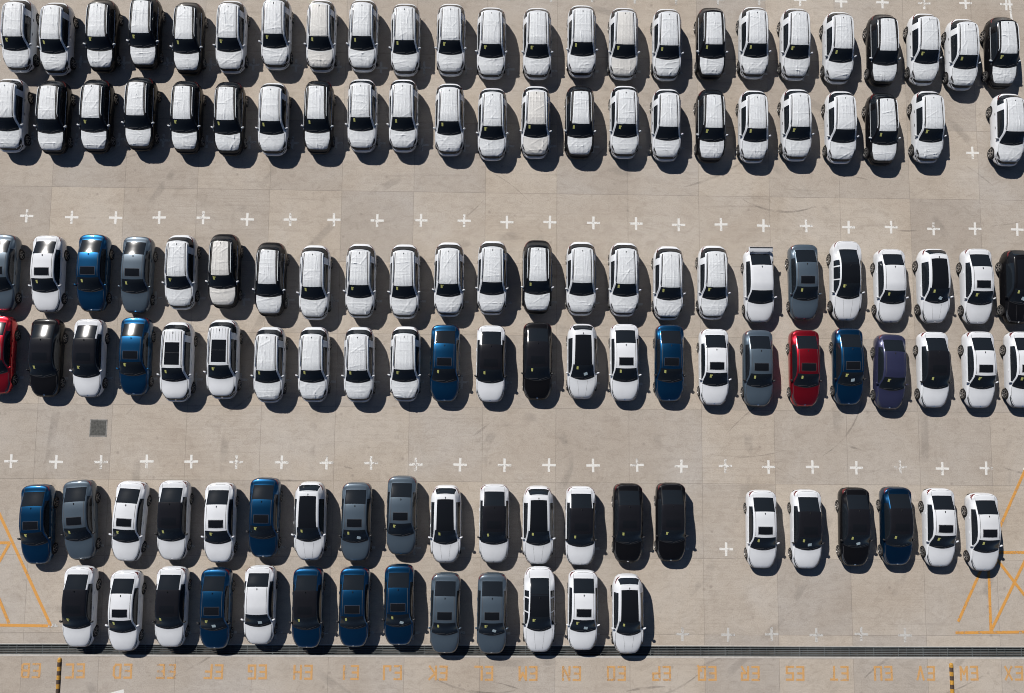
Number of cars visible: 129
